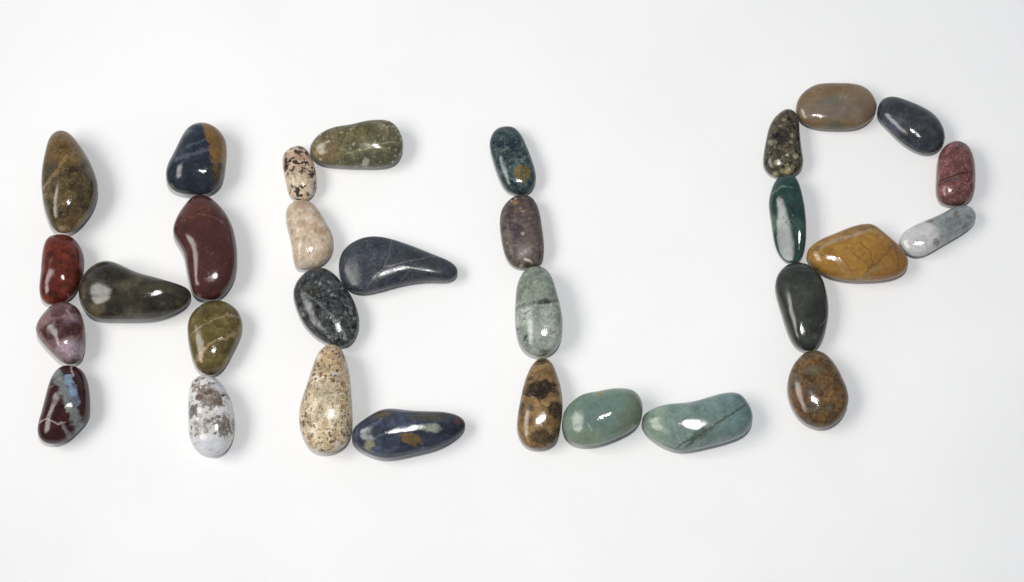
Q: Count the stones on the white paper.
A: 31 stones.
